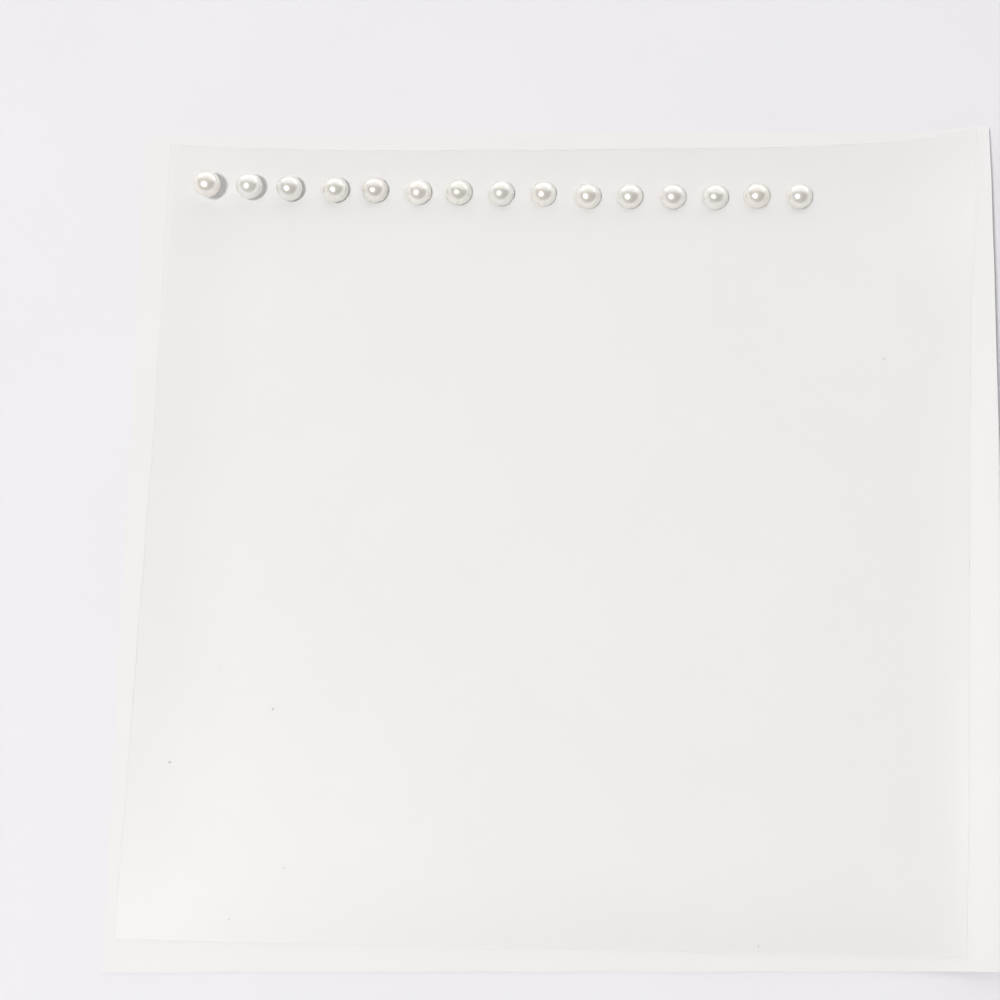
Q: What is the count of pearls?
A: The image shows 15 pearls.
